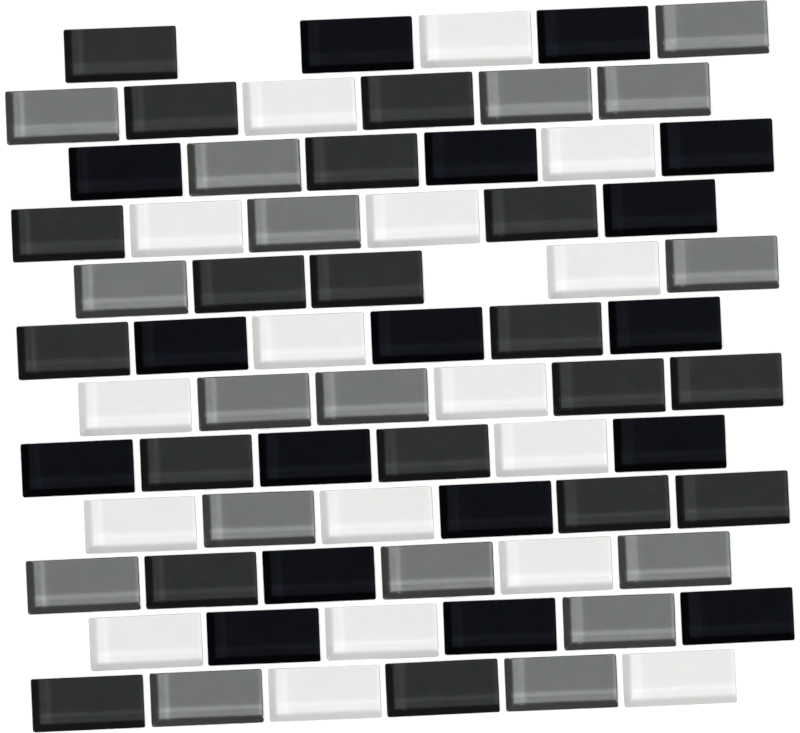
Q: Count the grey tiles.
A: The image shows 17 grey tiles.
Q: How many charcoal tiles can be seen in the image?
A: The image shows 19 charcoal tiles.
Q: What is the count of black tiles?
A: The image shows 17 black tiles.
